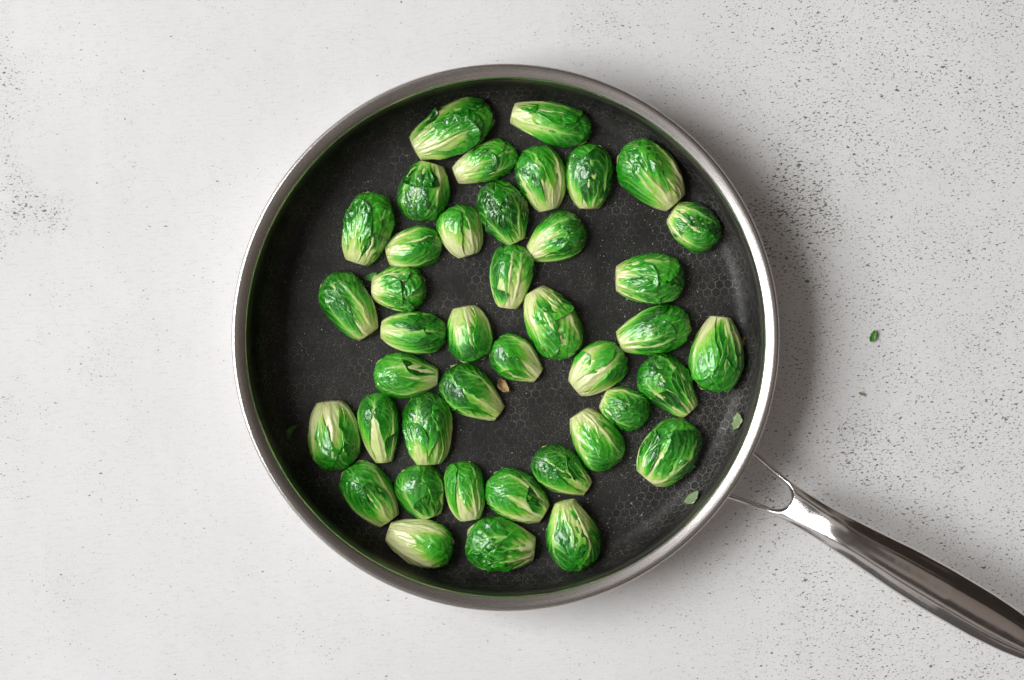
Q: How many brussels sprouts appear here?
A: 41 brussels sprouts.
